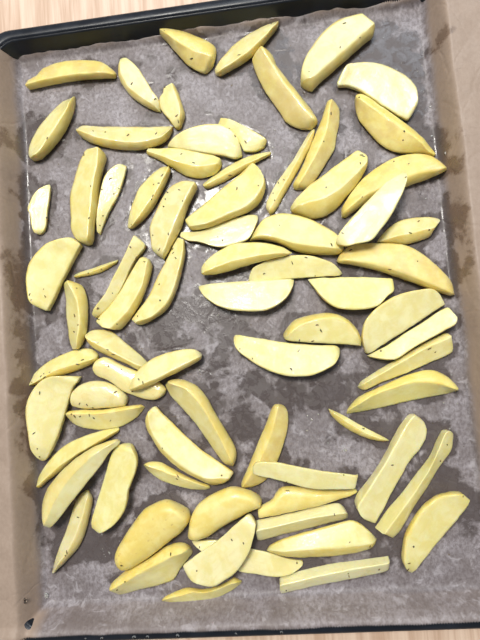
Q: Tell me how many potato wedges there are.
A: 76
